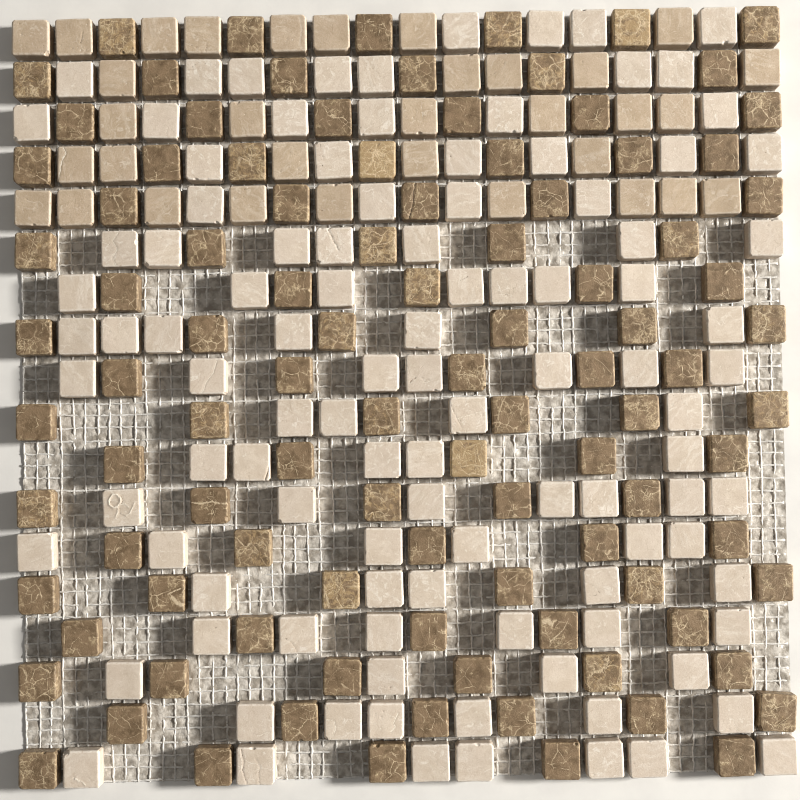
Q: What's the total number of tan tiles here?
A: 33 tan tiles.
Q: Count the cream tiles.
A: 104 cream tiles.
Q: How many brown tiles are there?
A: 100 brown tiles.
